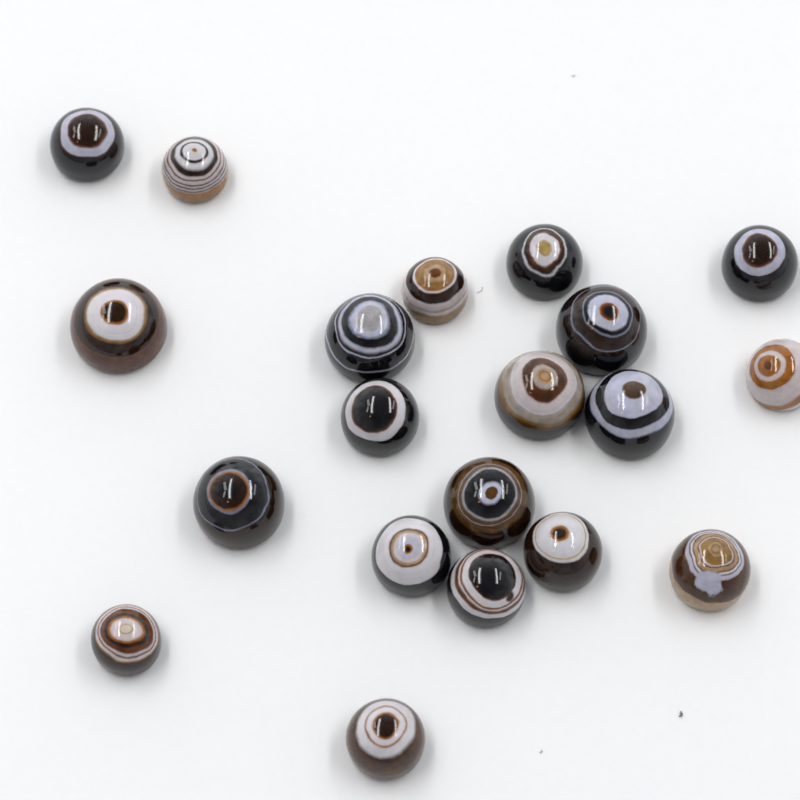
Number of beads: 20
